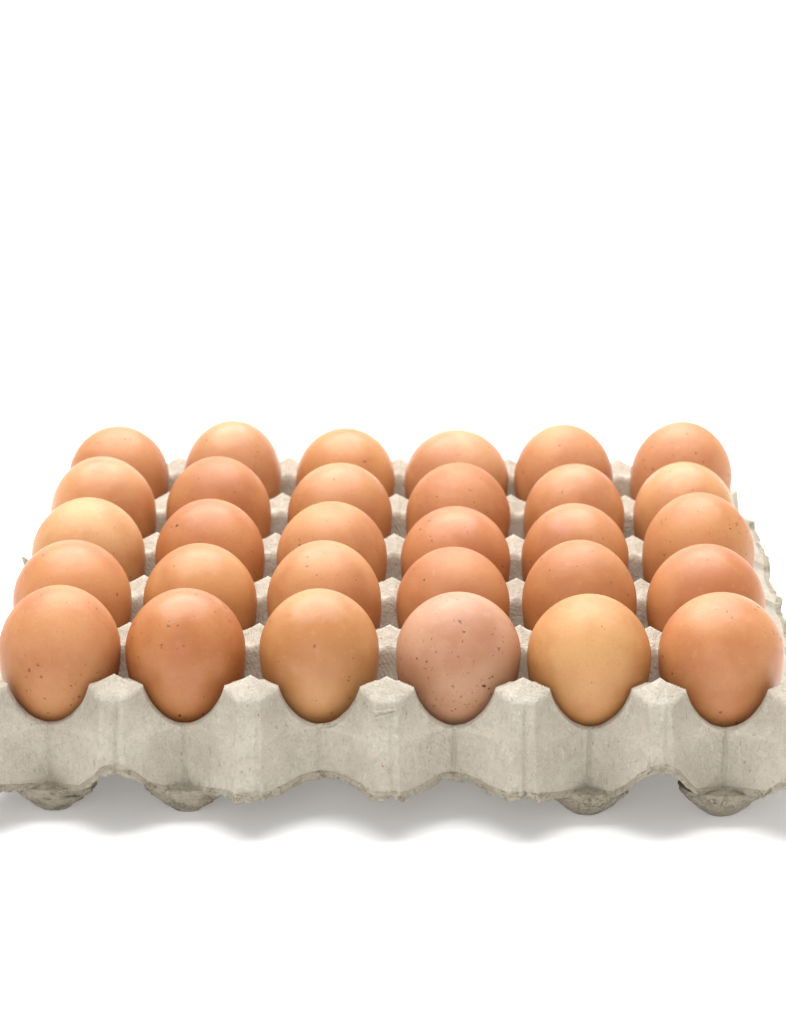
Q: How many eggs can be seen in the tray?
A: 30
